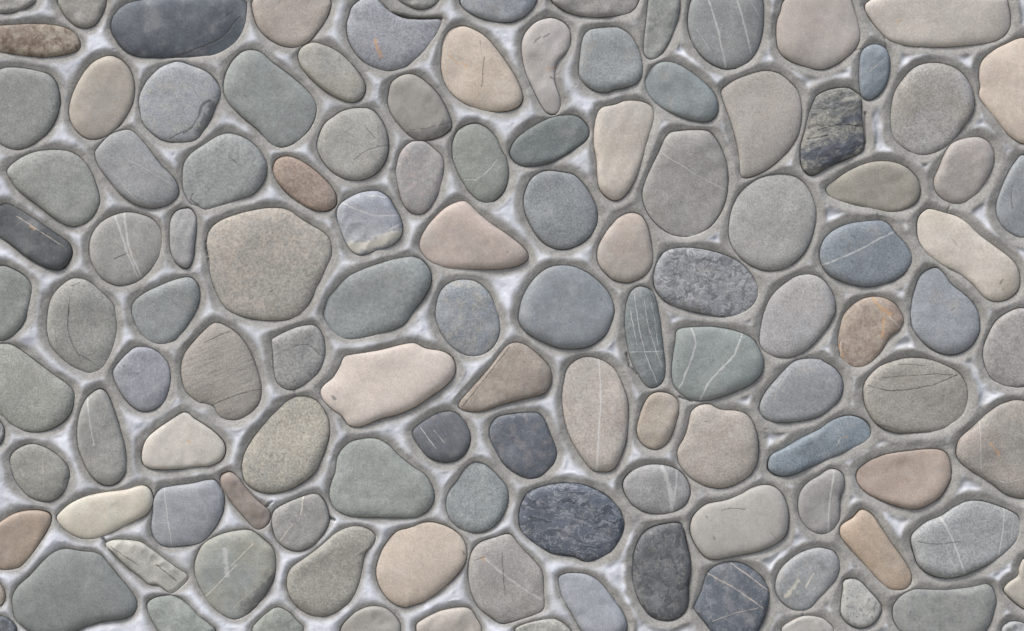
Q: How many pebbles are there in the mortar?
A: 121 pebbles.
